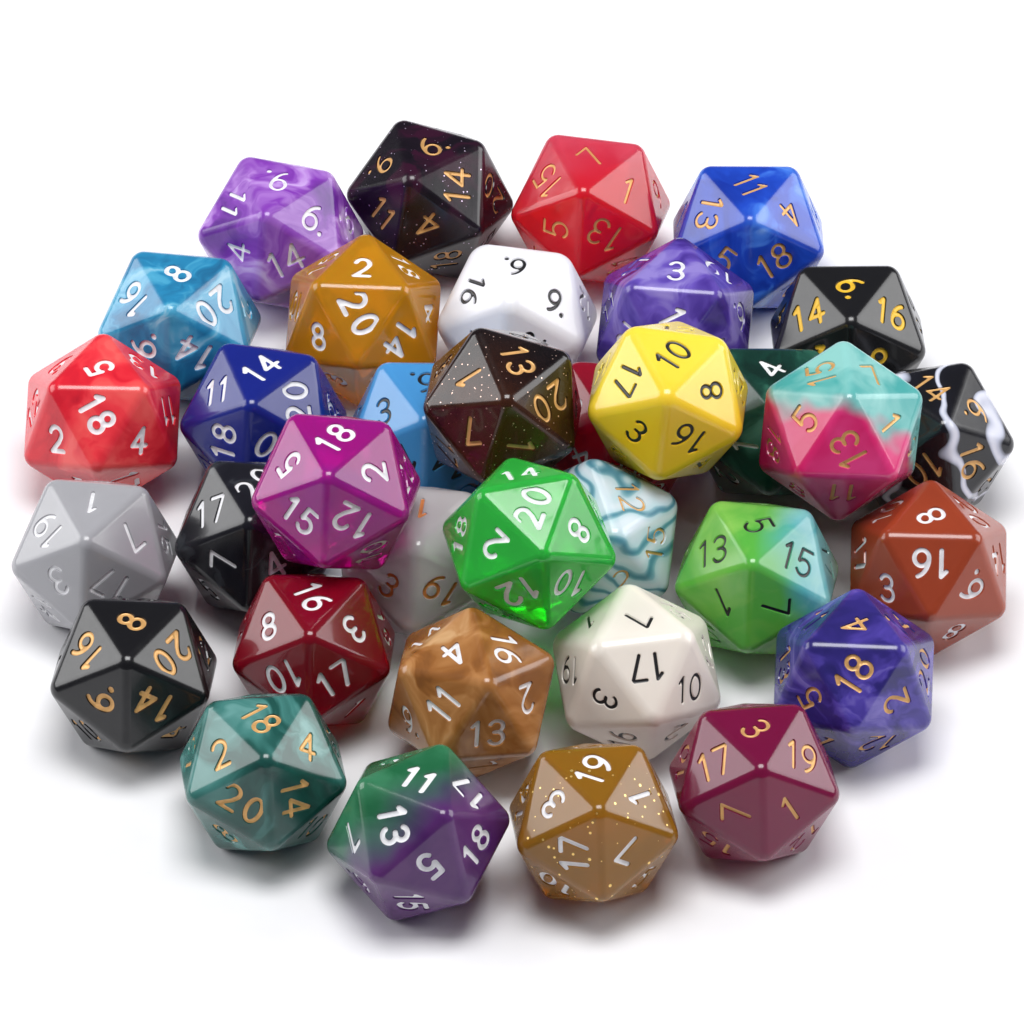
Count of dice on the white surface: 35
